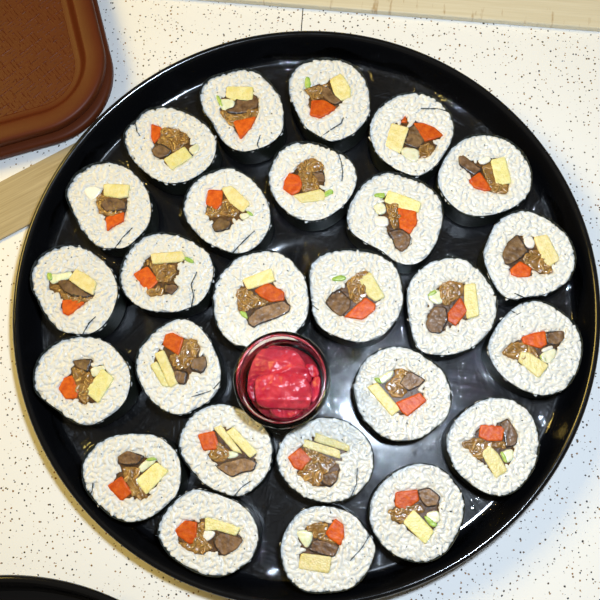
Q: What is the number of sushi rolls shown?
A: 26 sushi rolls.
